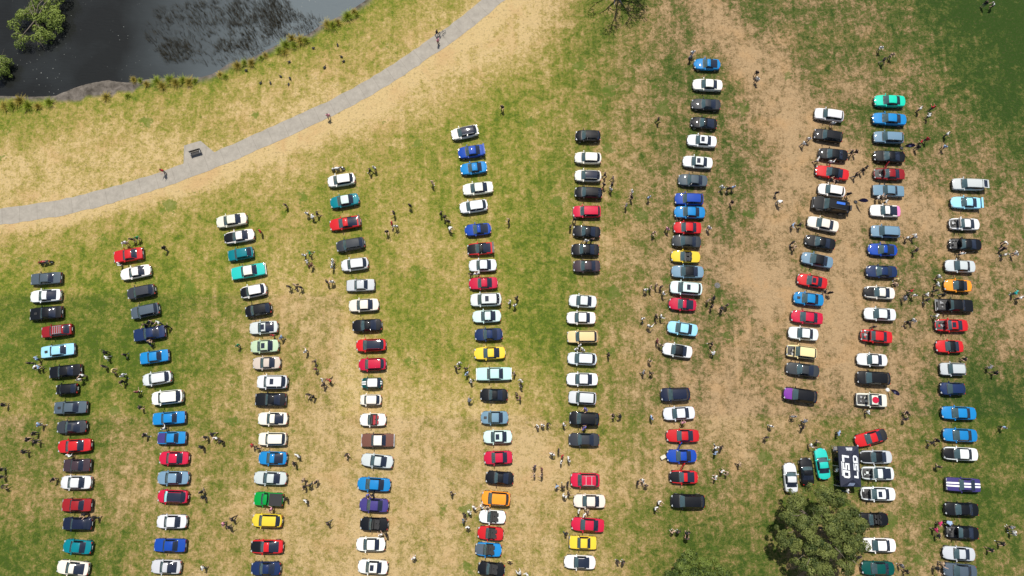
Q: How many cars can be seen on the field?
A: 200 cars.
